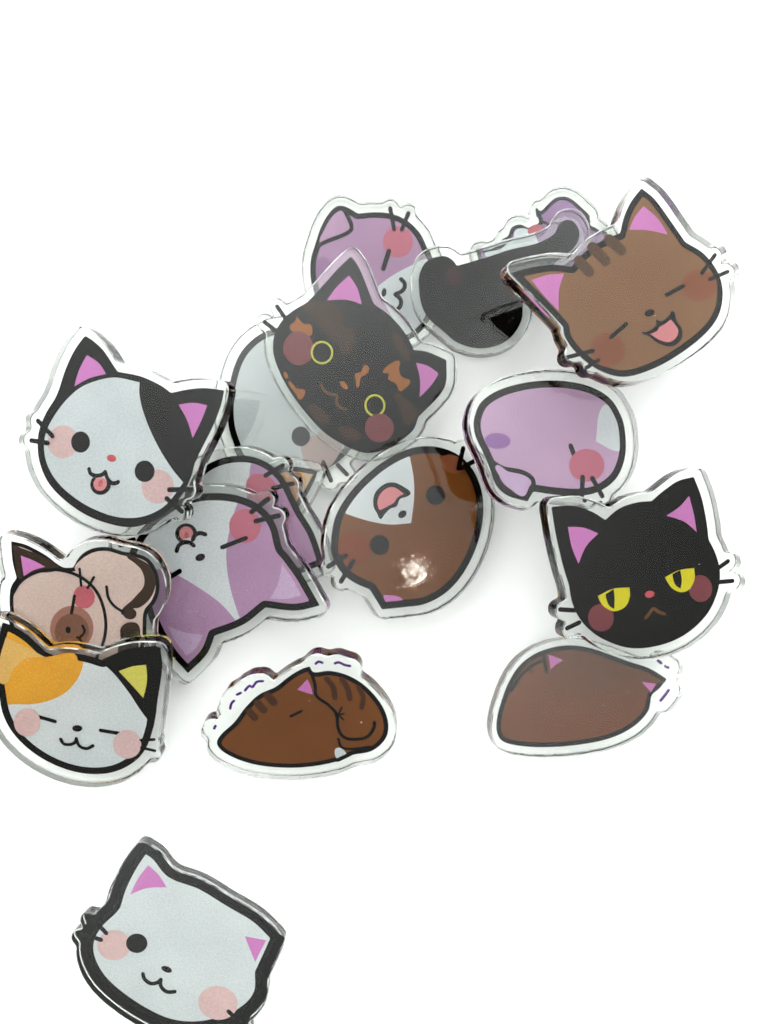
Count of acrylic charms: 18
